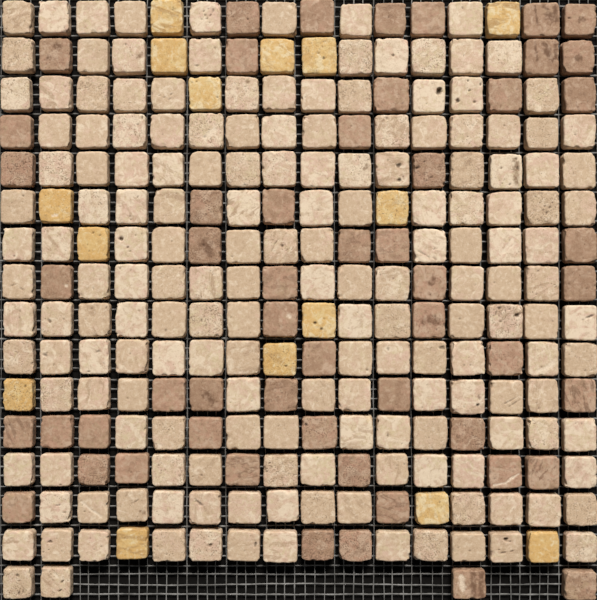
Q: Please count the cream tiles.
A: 175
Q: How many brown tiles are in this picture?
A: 54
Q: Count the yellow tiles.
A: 15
